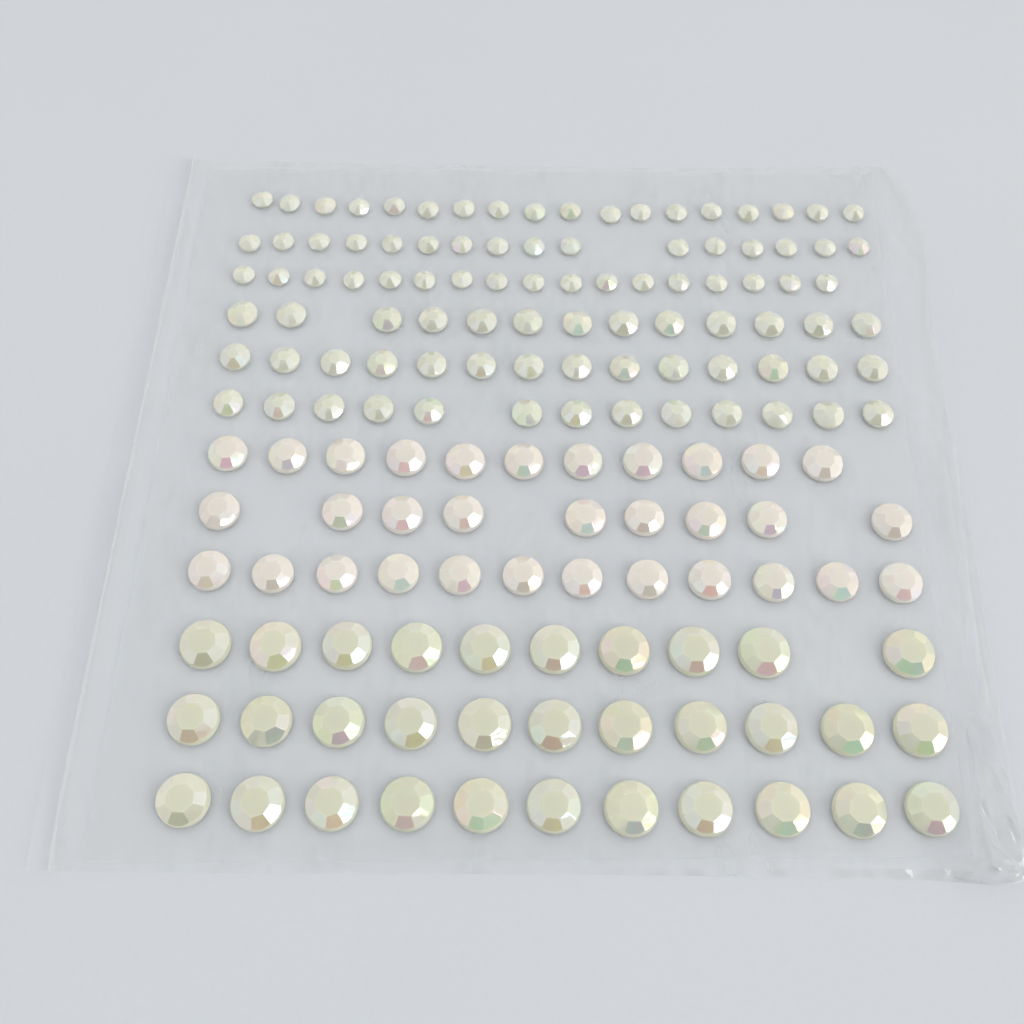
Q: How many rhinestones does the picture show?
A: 155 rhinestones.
